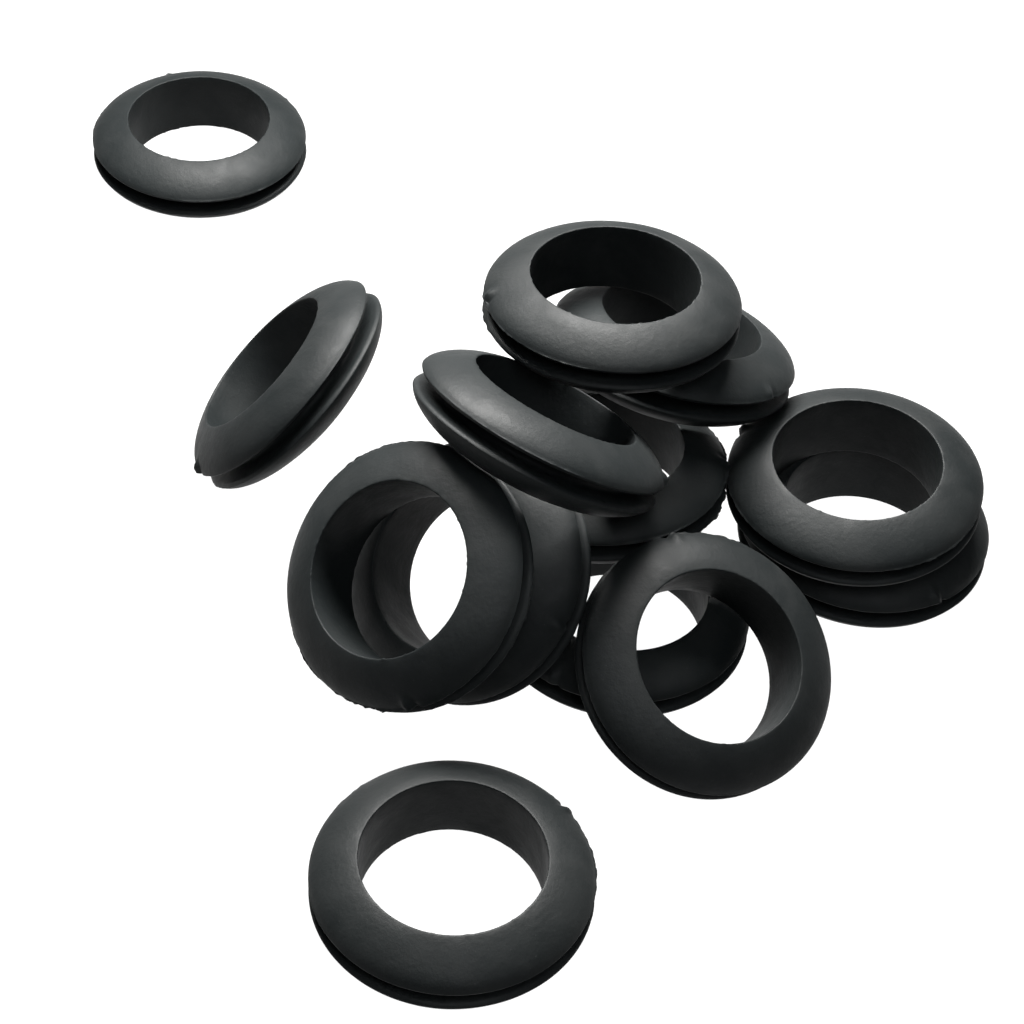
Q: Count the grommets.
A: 13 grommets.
